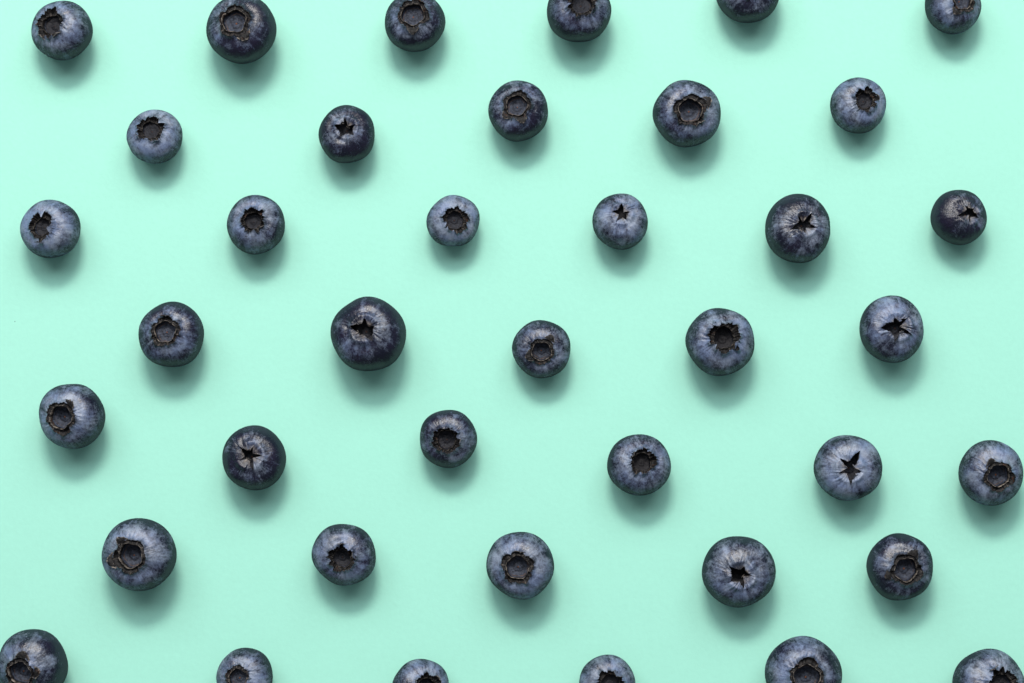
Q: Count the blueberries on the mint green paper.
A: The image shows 39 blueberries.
